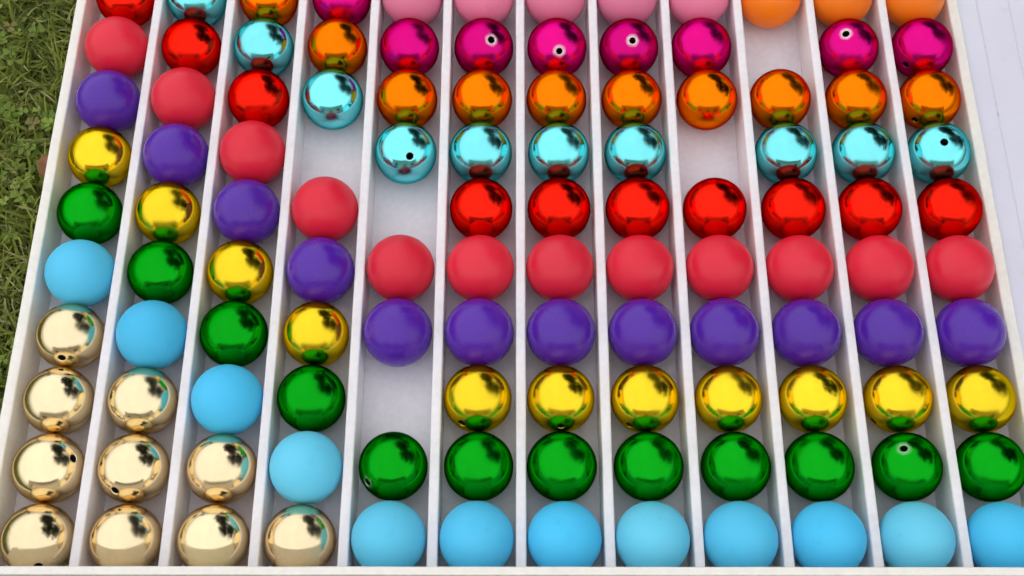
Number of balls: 115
